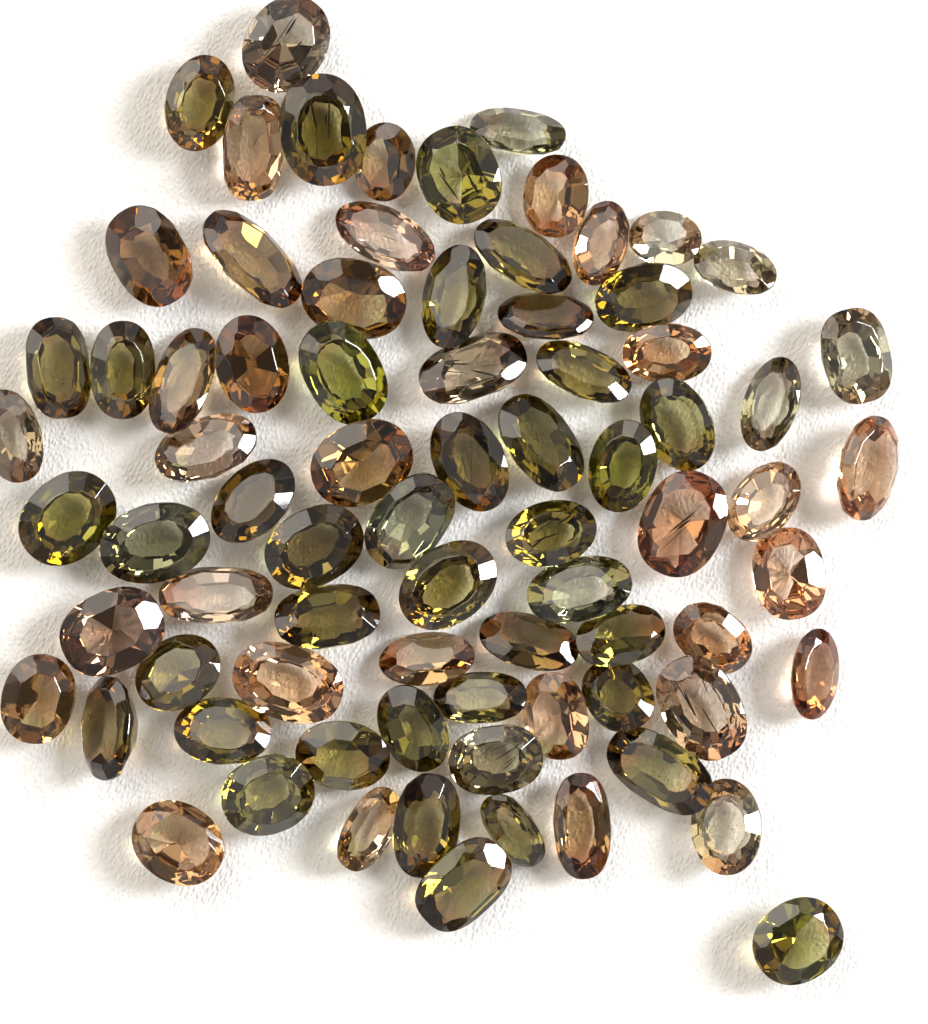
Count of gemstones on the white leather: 78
